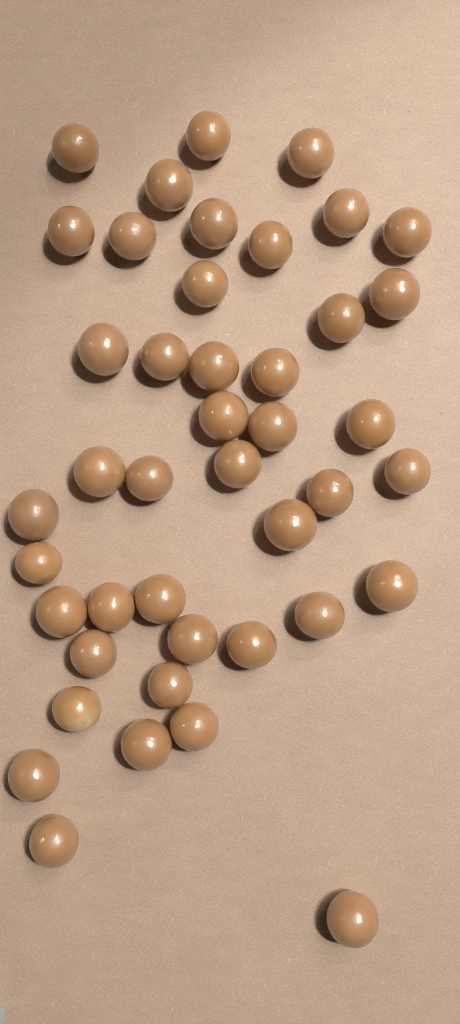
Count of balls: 43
